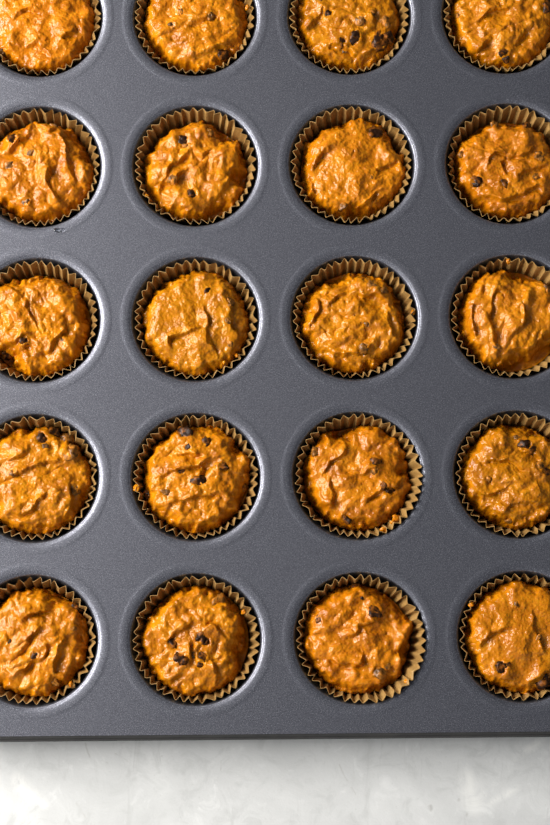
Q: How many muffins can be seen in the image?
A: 20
